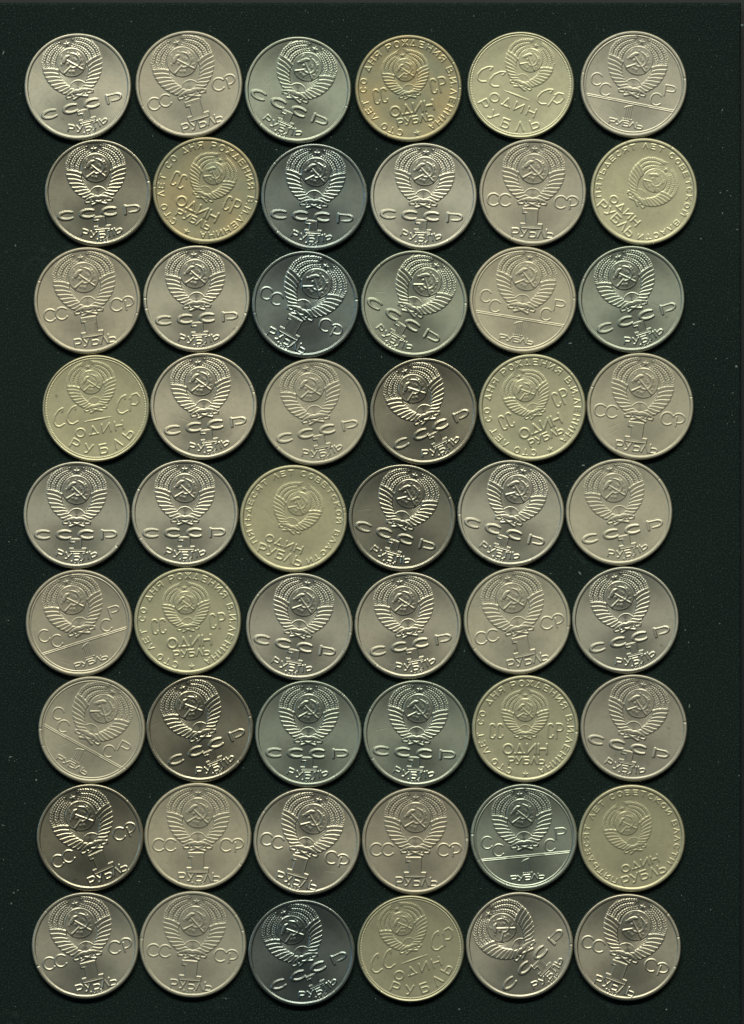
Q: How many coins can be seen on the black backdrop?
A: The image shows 54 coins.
